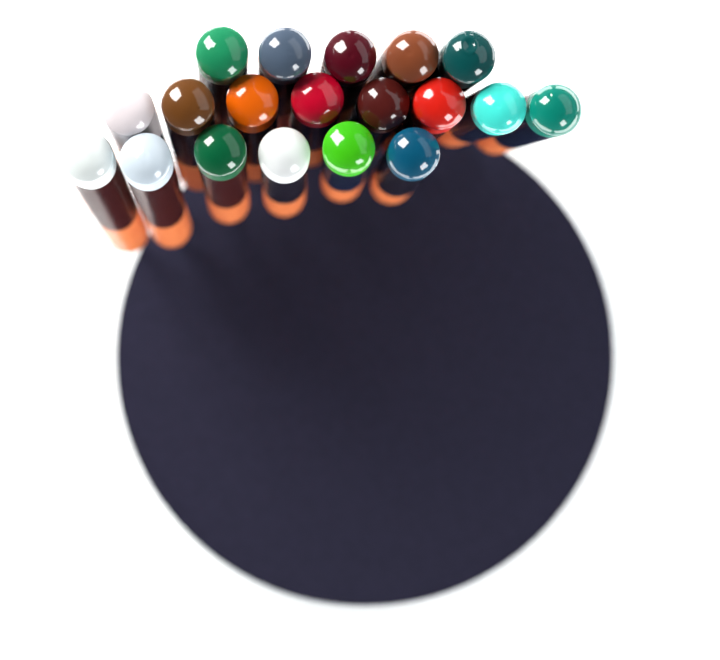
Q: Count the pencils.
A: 19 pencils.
